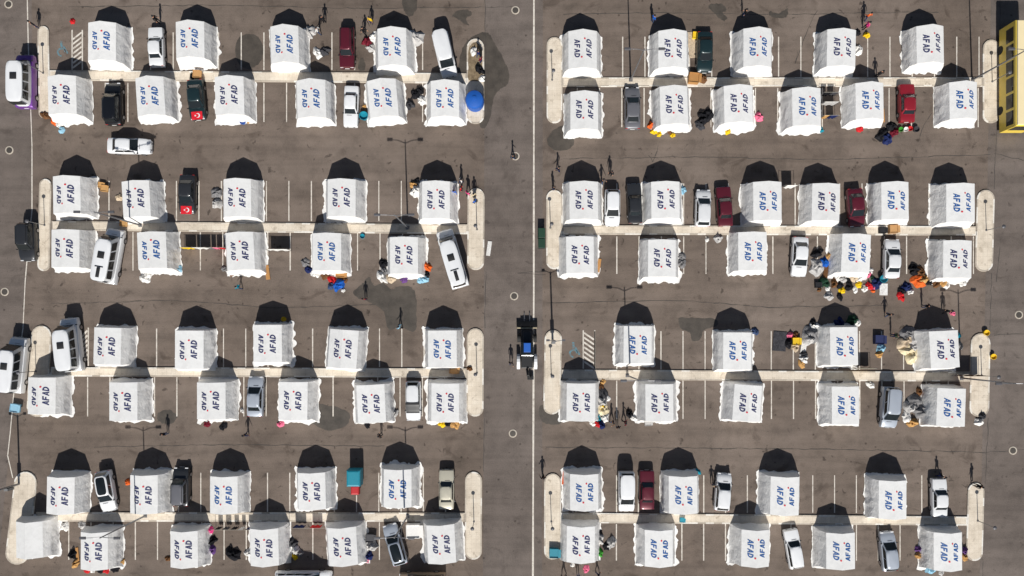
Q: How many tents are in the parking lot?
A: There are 82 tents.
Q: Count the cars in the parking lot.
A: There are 29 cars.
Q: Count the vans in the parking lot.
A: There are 10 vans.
